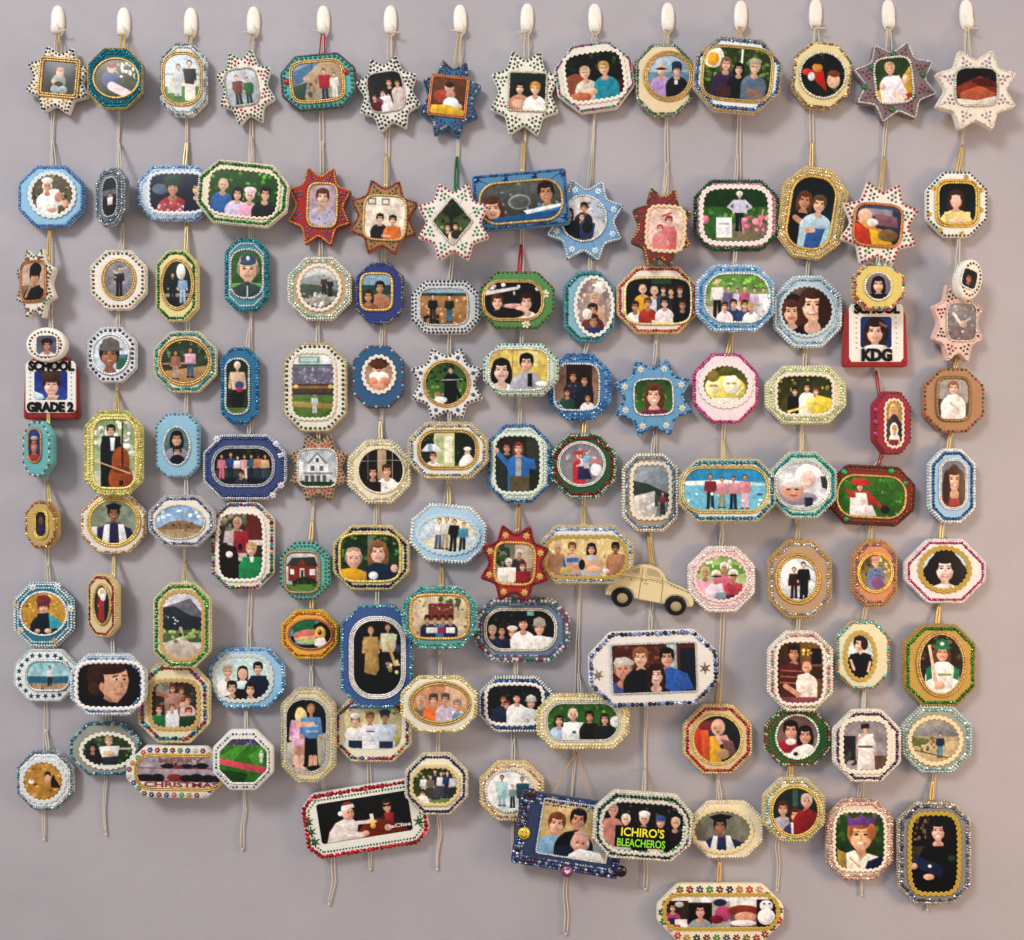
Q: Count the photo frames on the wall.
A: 124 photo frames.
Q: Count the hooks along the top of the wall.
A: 14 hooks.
